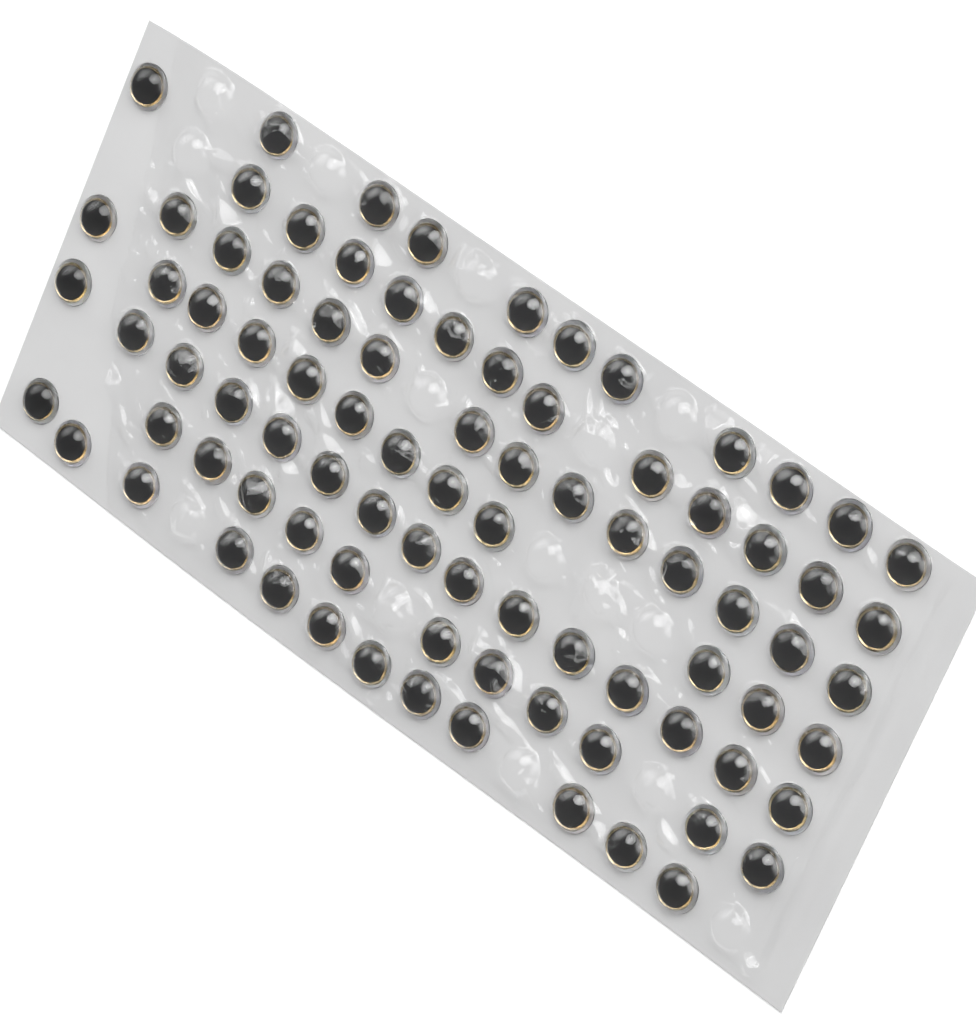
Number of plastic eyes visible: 86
